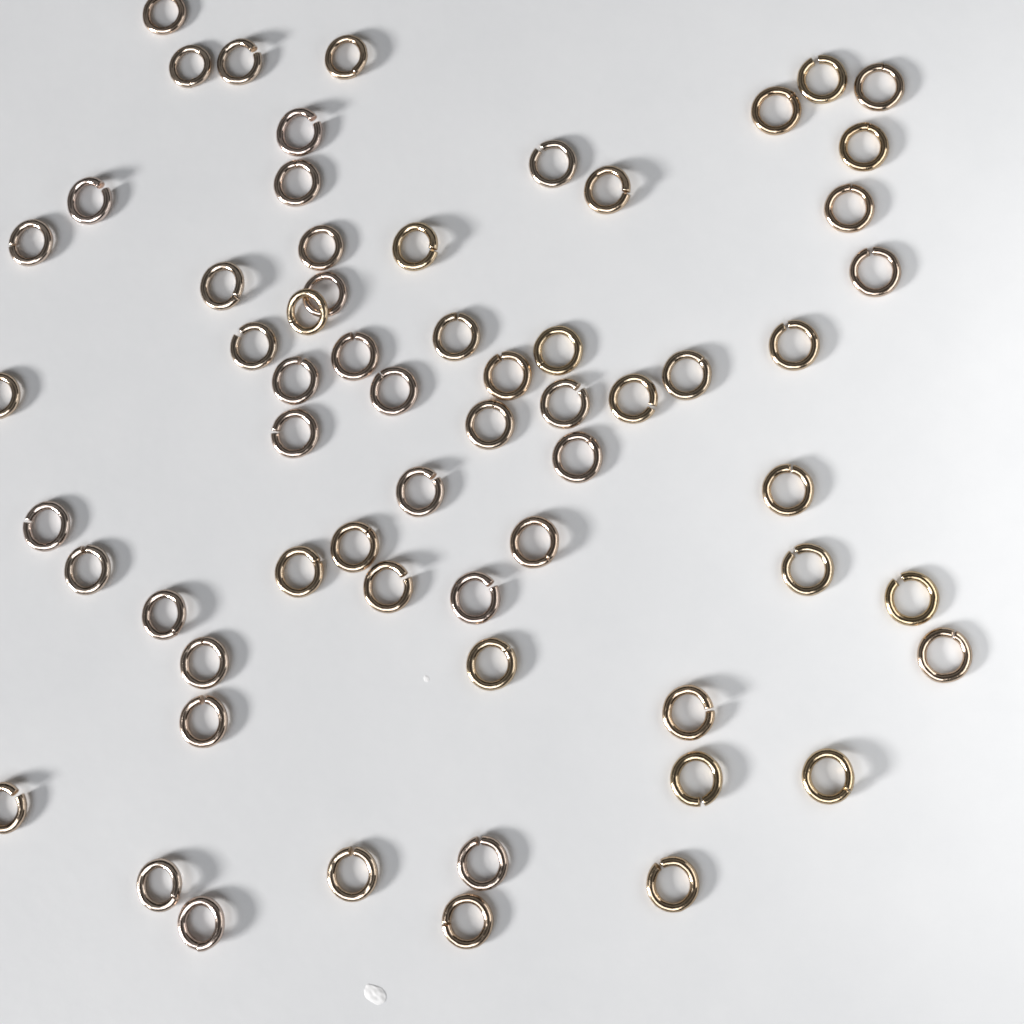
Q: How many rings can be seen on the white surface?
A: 62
